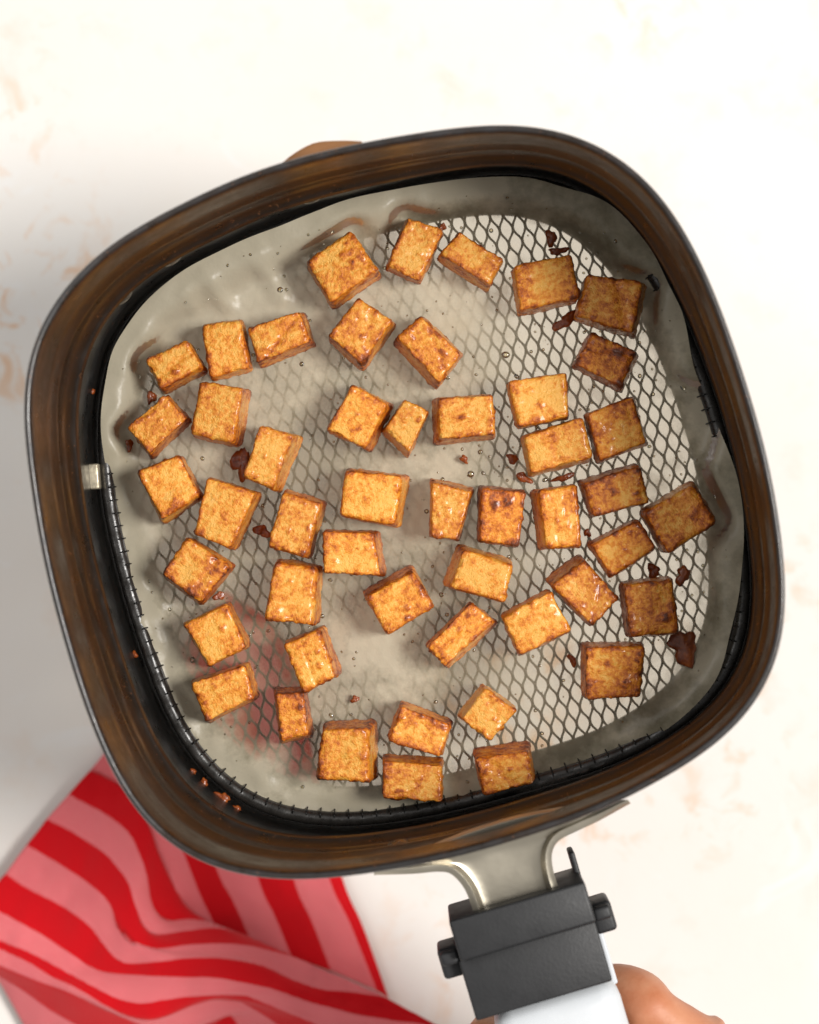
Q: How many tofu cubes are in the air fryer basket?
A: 49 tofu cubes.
